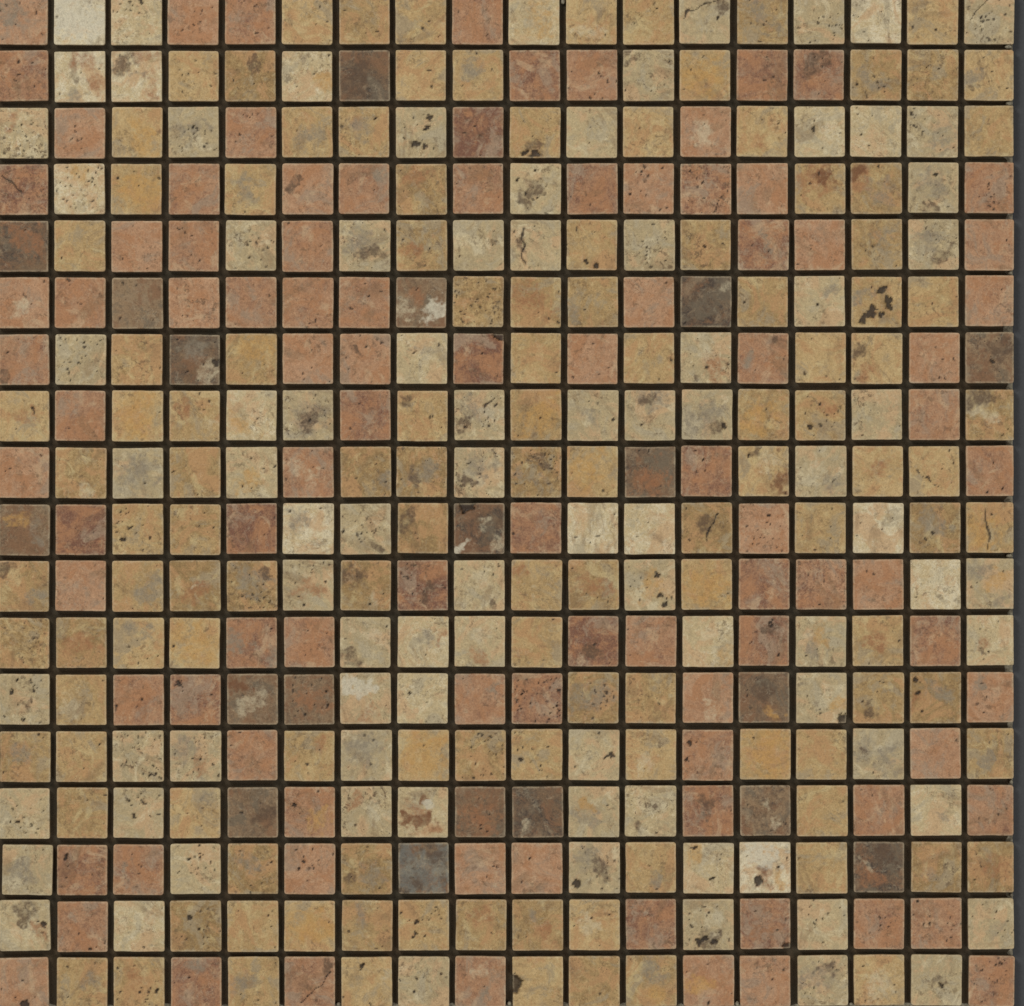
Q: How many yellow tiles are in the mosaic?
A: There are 122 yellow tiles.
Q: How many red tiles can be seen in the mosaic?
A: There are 96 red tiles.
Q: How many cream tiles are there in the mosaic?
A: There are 87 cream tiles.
